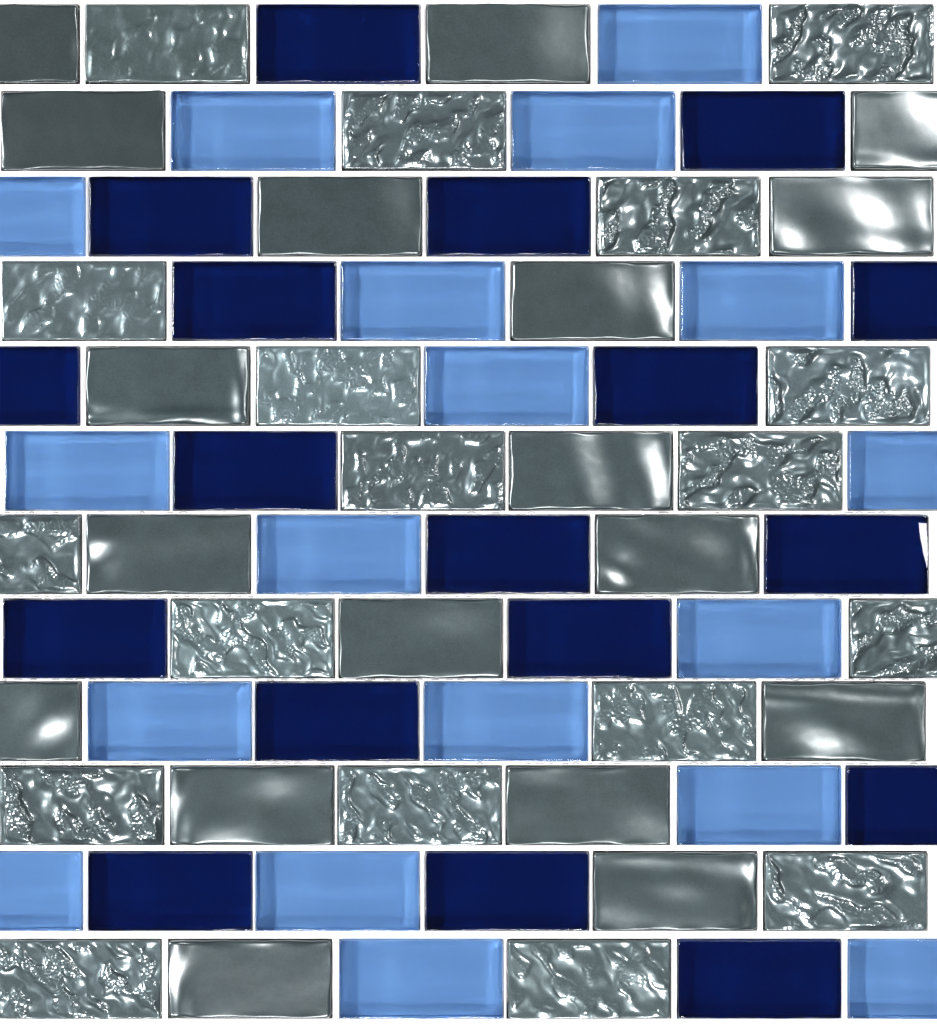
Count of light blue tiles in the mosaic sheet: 18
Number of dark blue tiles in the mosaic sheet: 18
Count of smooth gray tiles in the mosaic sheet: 18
